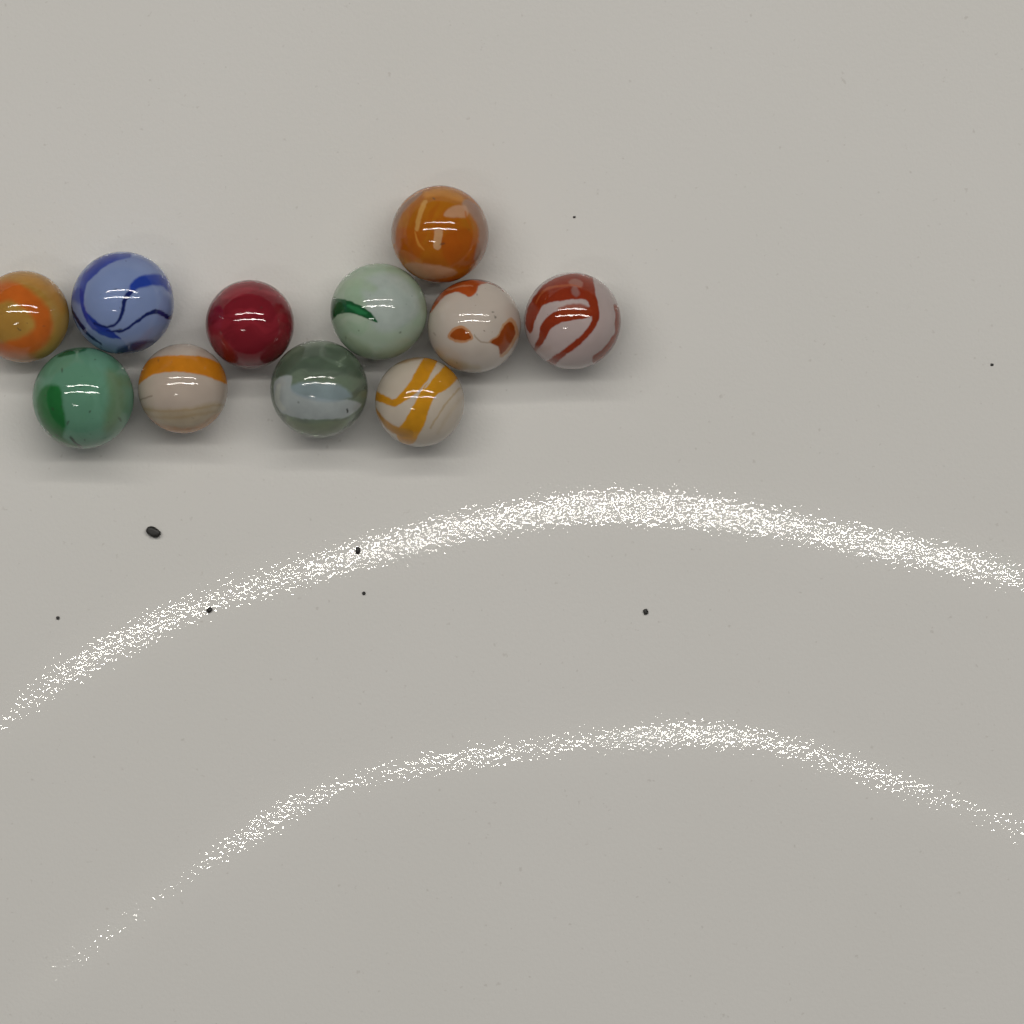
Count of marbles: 11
